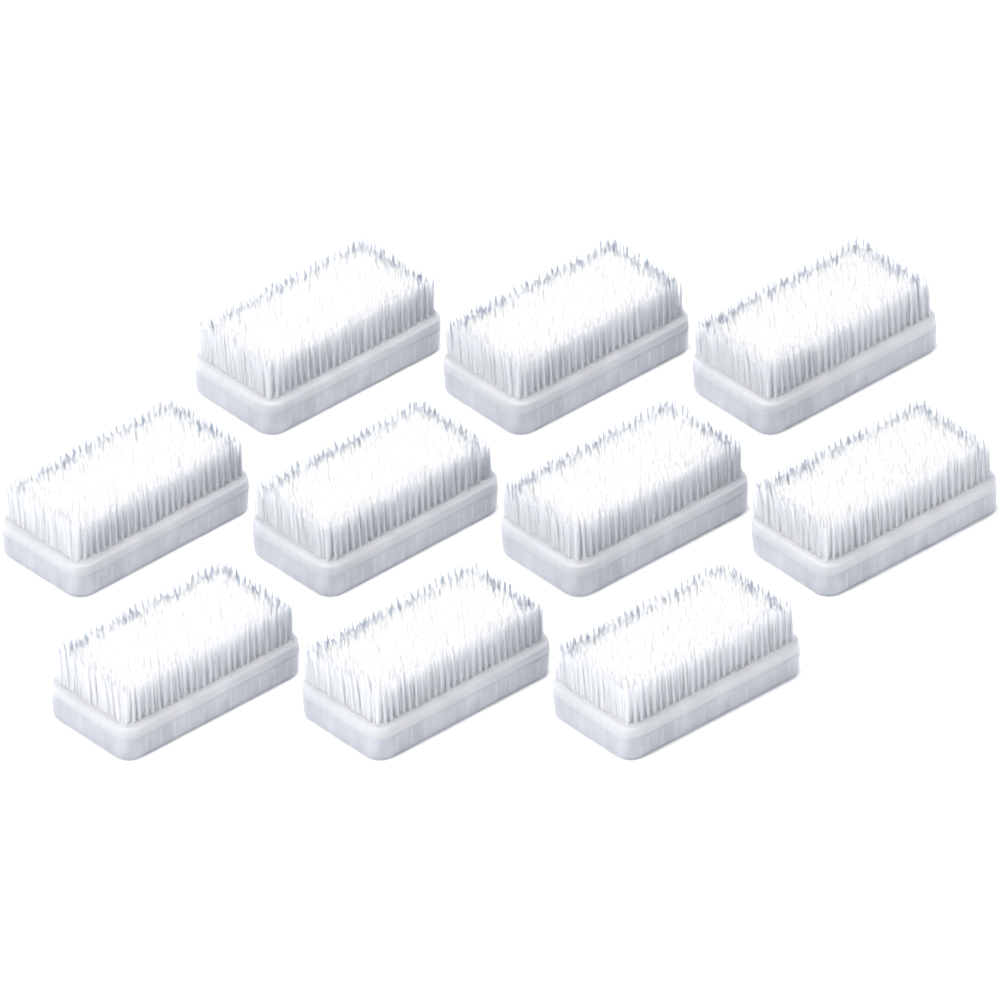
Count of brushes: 10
